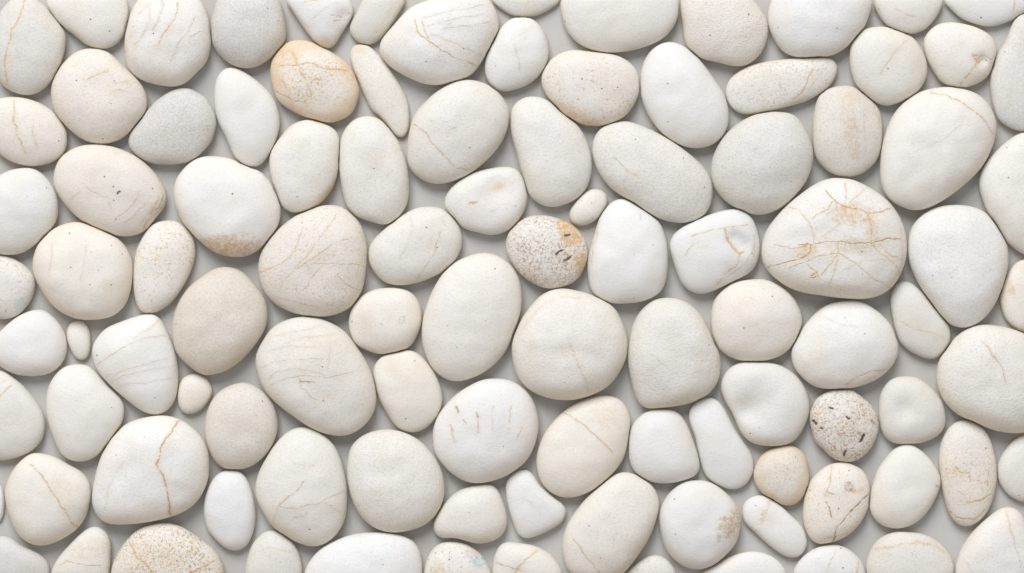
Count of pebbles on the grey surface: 104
